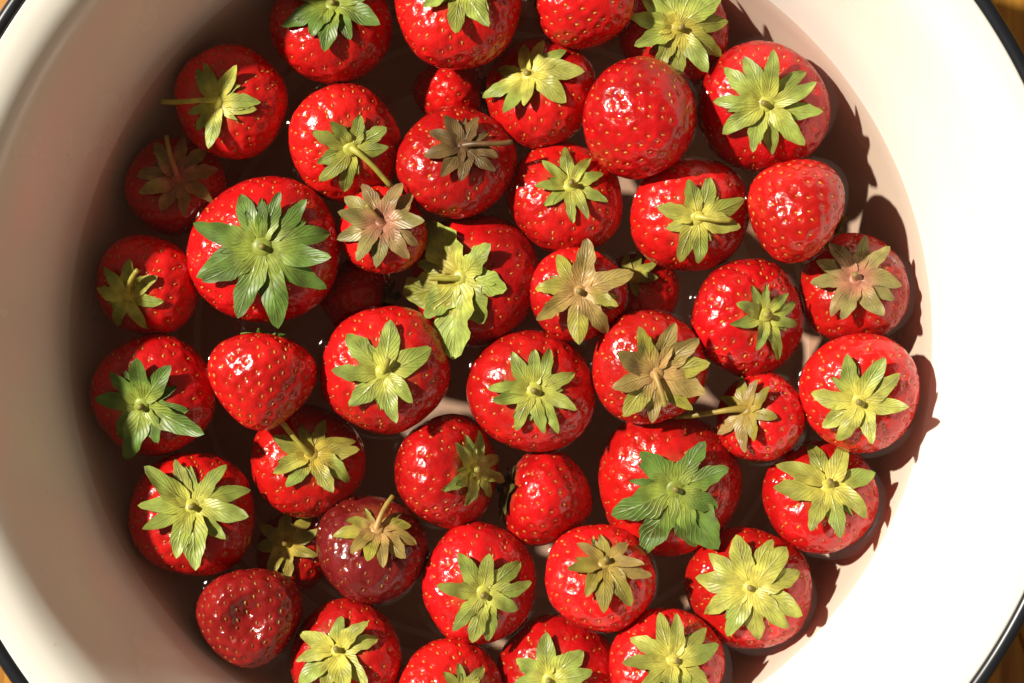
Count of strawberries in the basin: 47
